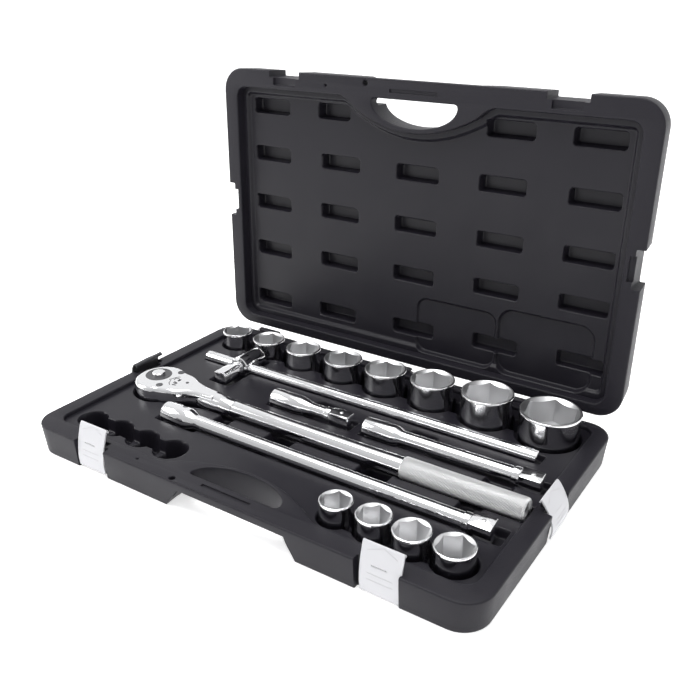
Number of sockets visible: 12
